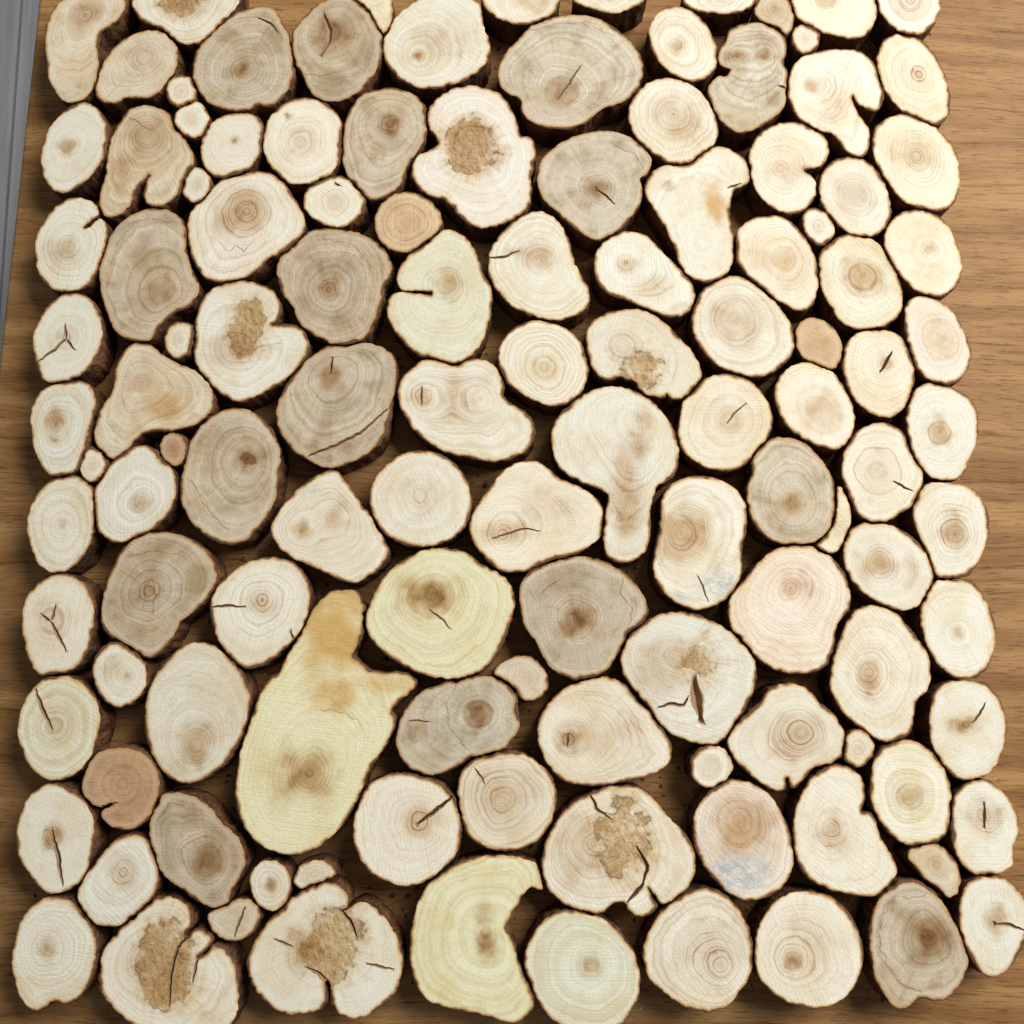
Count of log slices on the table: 122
